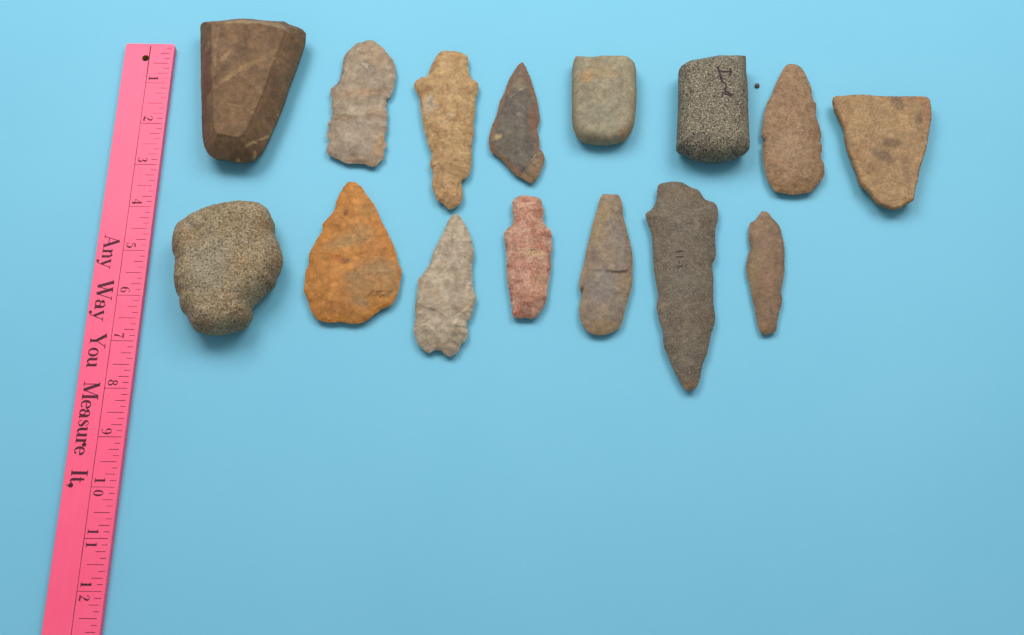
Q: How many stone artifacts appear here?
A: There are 15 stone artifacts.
